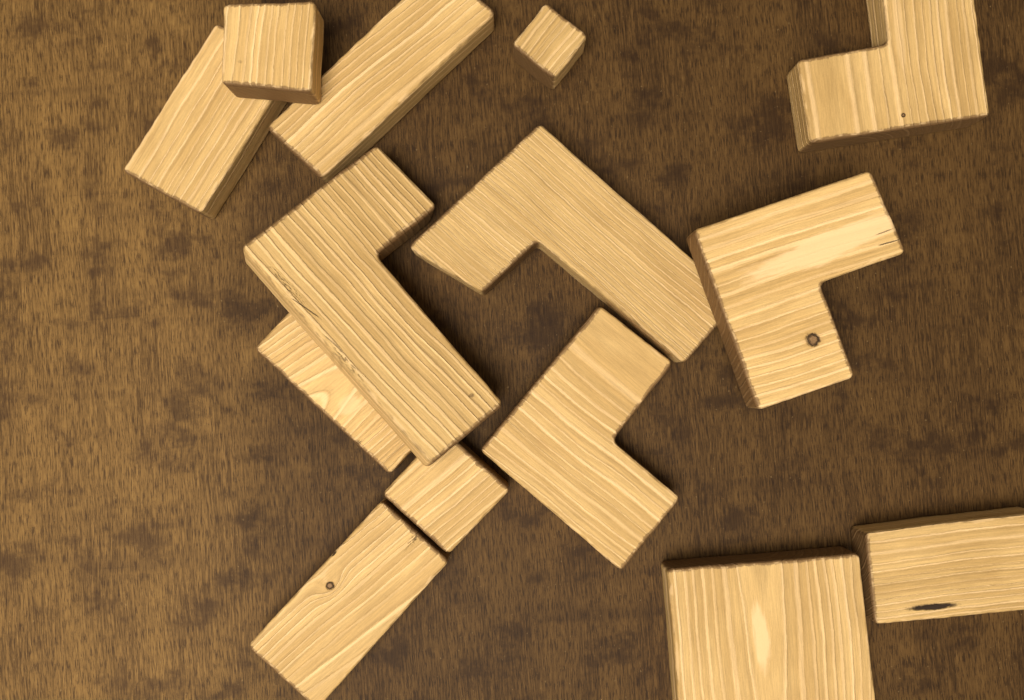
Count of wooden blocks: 14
